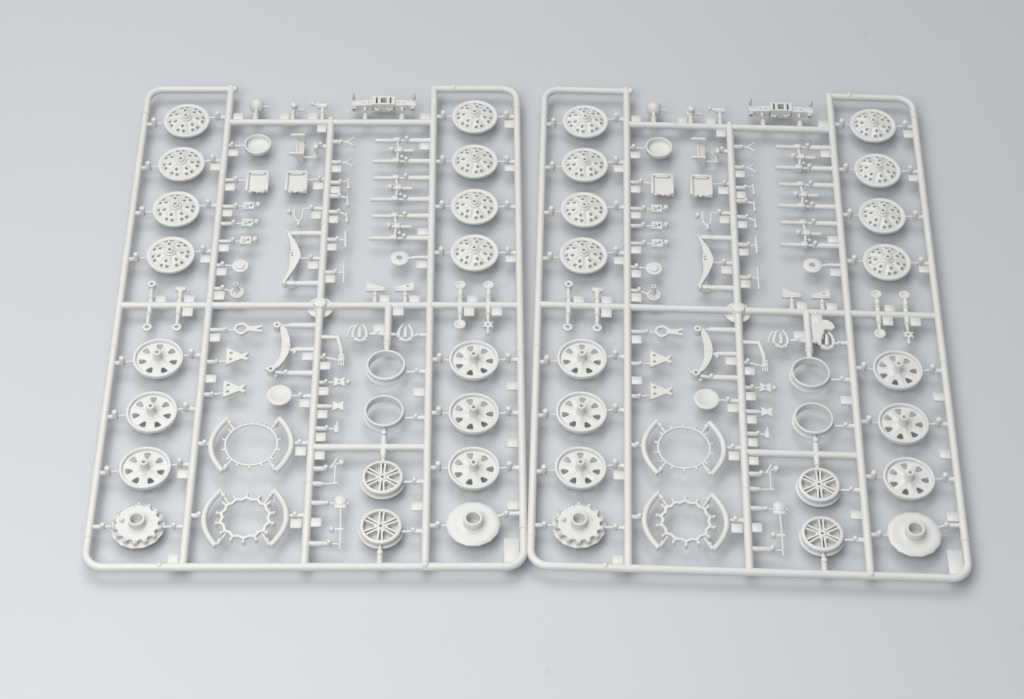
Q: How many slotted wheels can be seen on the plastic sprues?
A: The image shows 16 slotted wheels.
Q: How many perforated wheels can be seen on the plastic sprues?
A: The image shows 12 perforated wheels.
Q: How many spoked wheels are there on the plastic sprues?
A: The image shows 4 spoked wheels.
